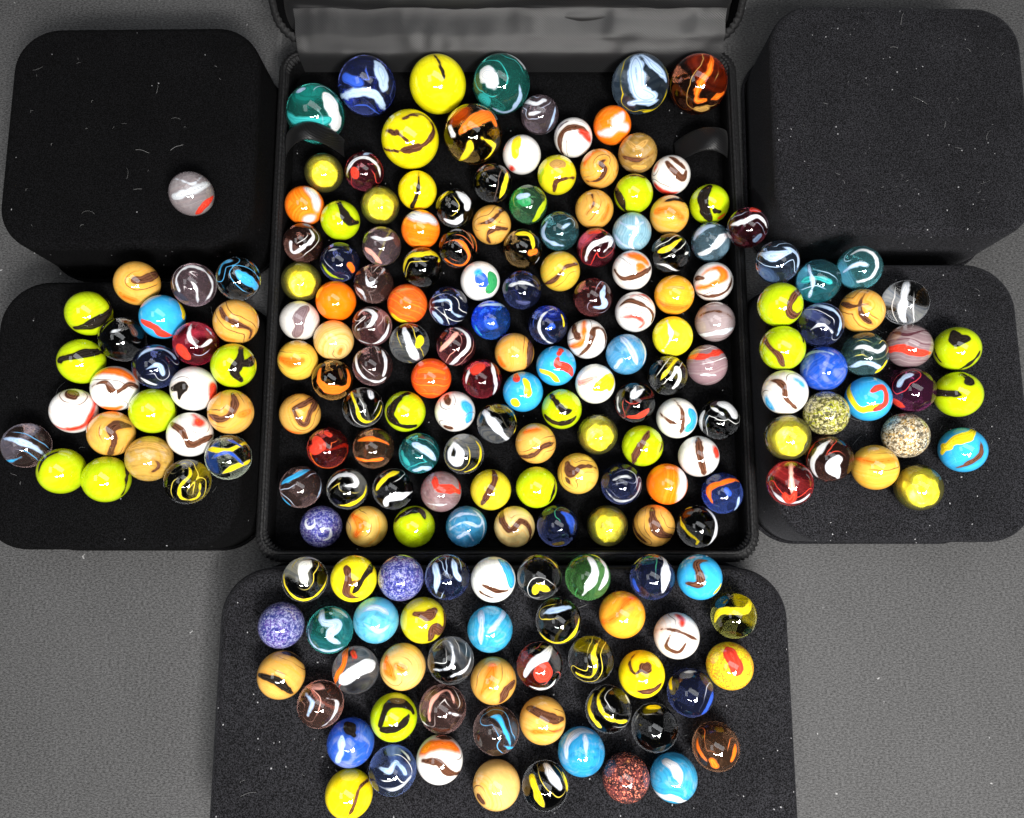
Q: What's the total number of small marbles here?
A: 200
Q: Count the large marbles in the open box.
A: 8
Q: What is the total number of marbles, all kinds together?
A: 208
